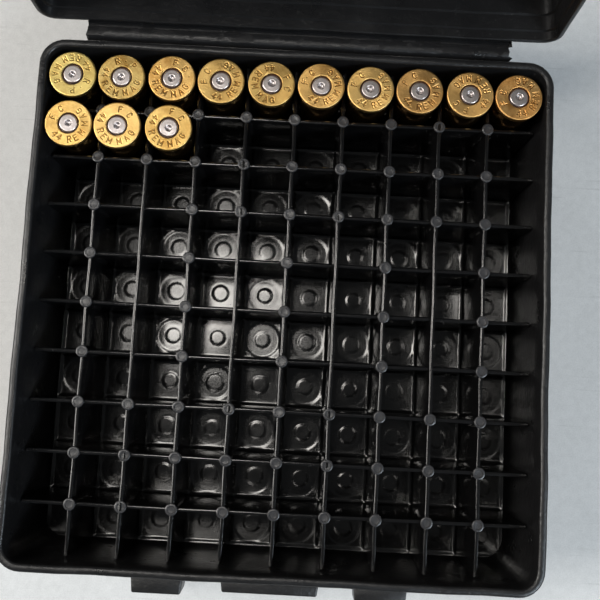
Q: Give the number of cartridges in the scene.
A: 13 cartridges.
